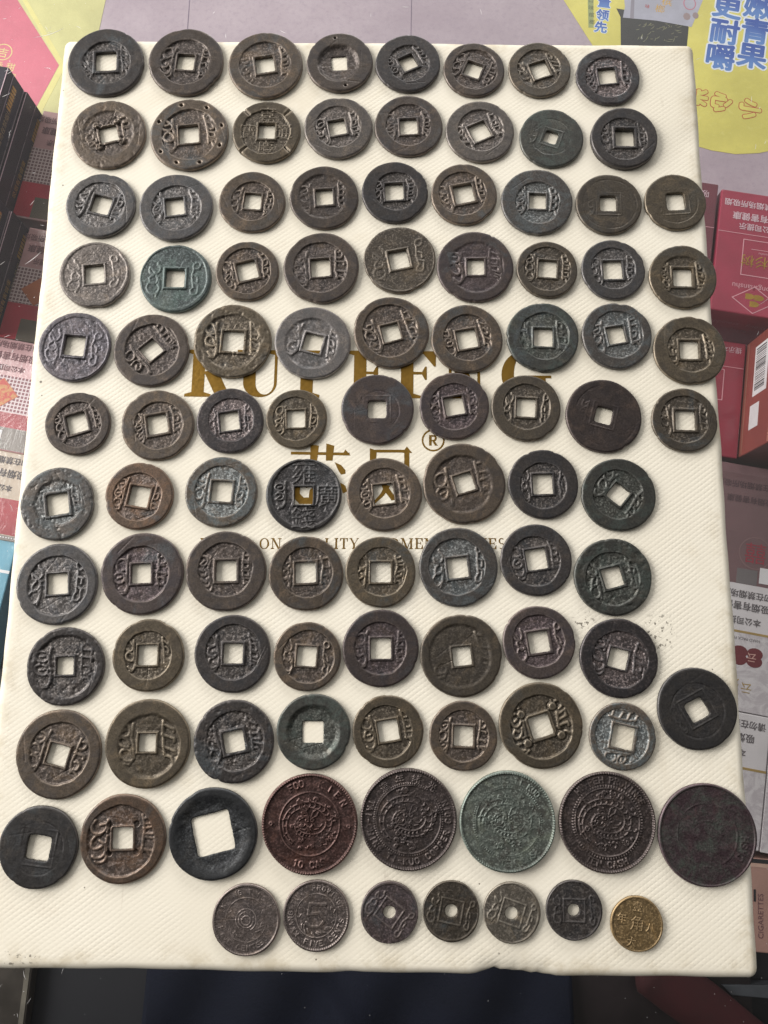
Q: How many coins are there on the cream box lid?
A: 100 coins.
